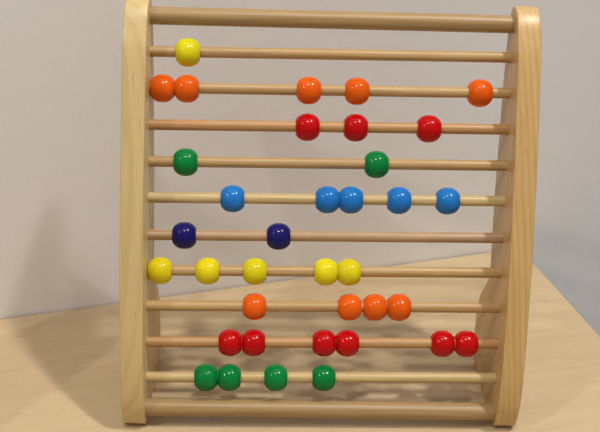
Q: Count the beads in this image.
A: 37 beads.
